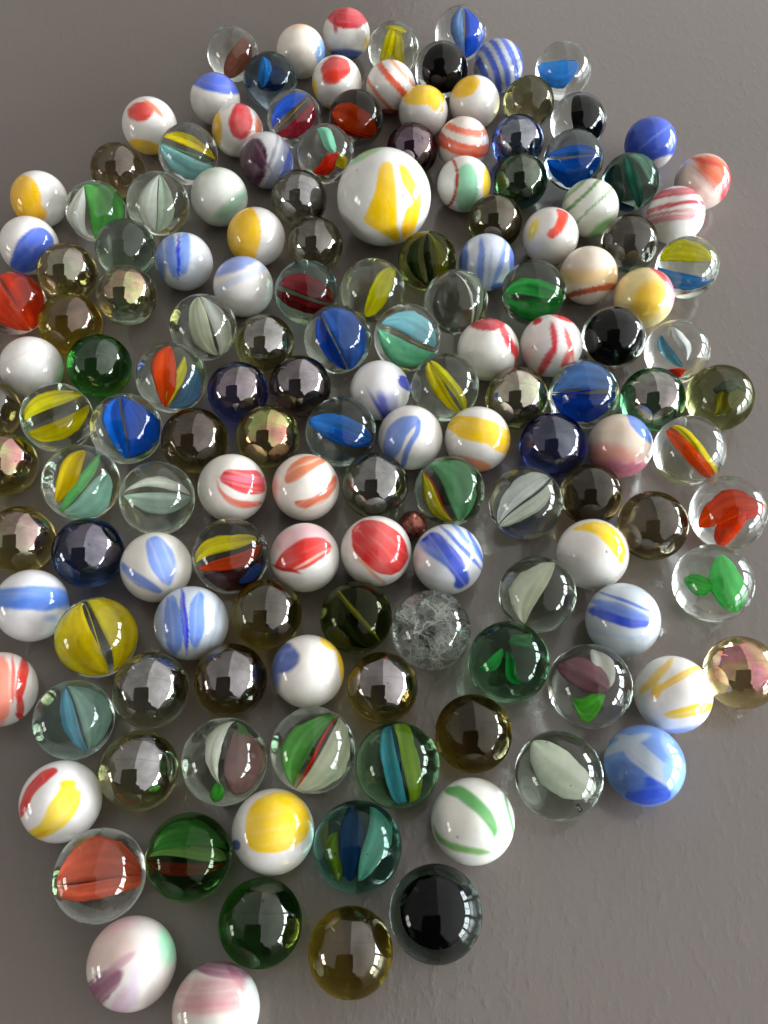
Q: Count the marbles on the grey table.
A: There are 150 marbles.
